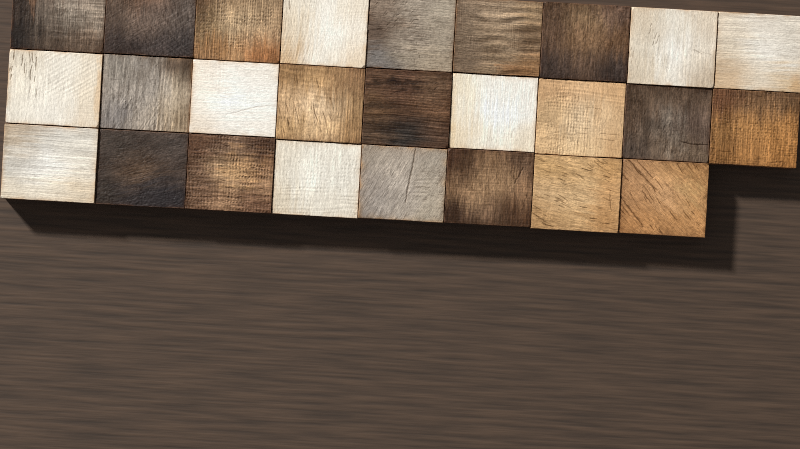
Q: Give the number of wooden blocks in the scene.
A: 26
